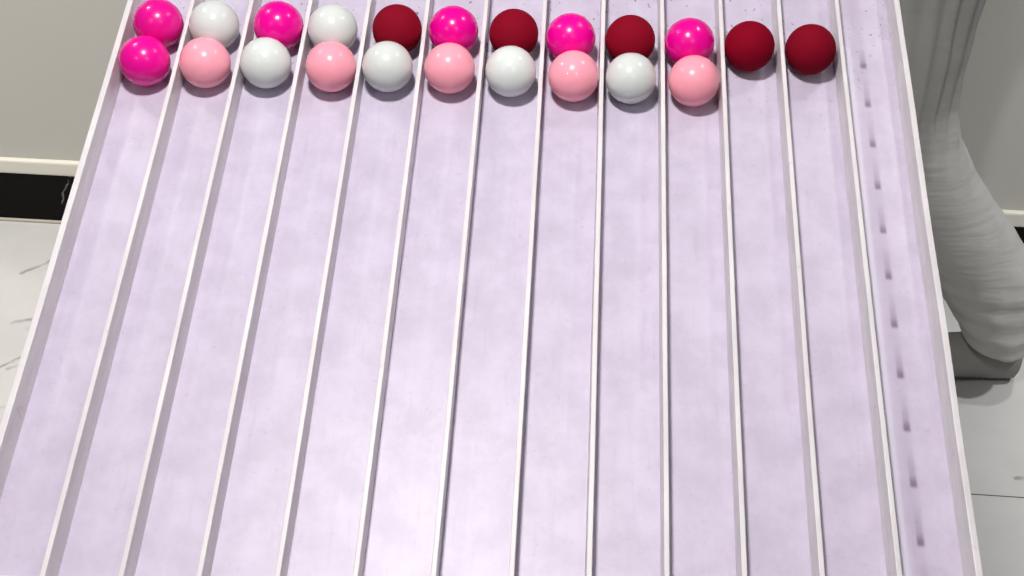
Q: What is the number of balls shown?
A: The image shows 22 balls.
